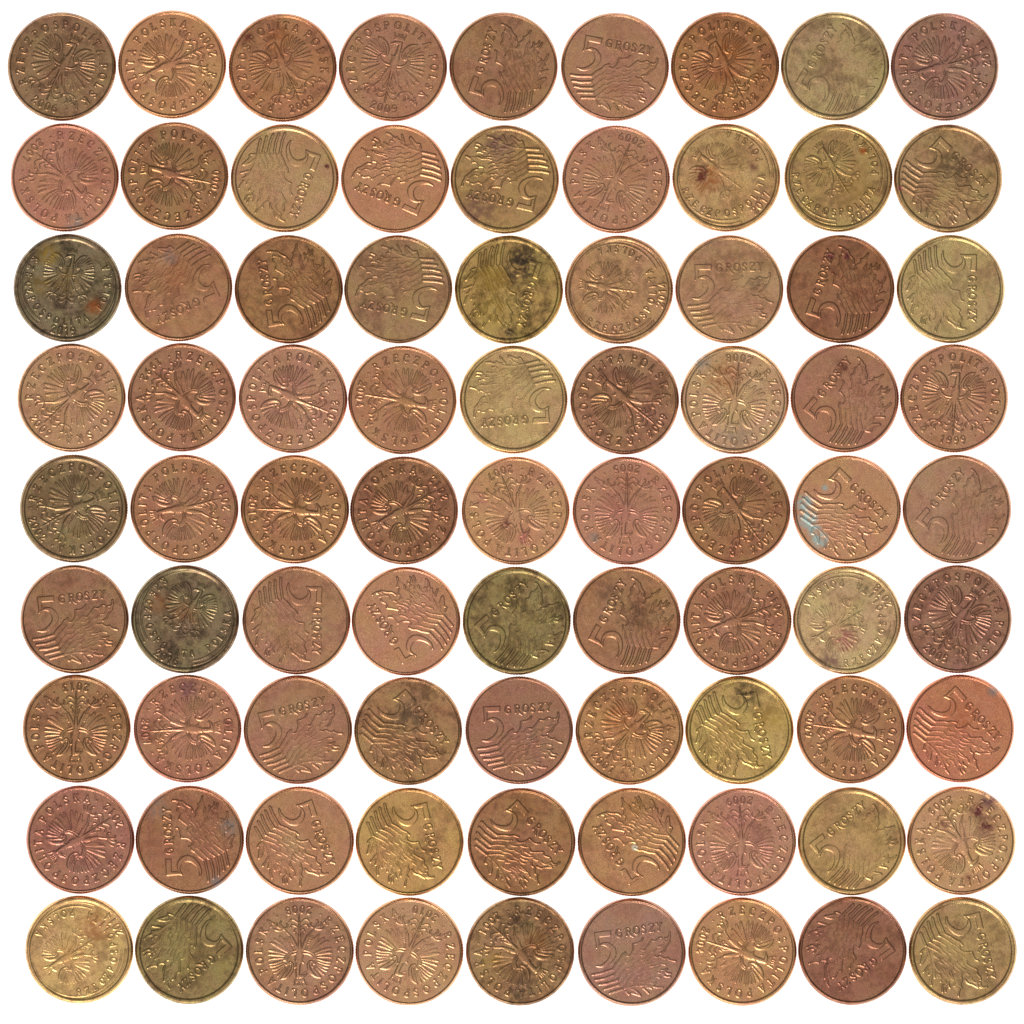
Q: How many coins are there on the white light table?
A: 81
